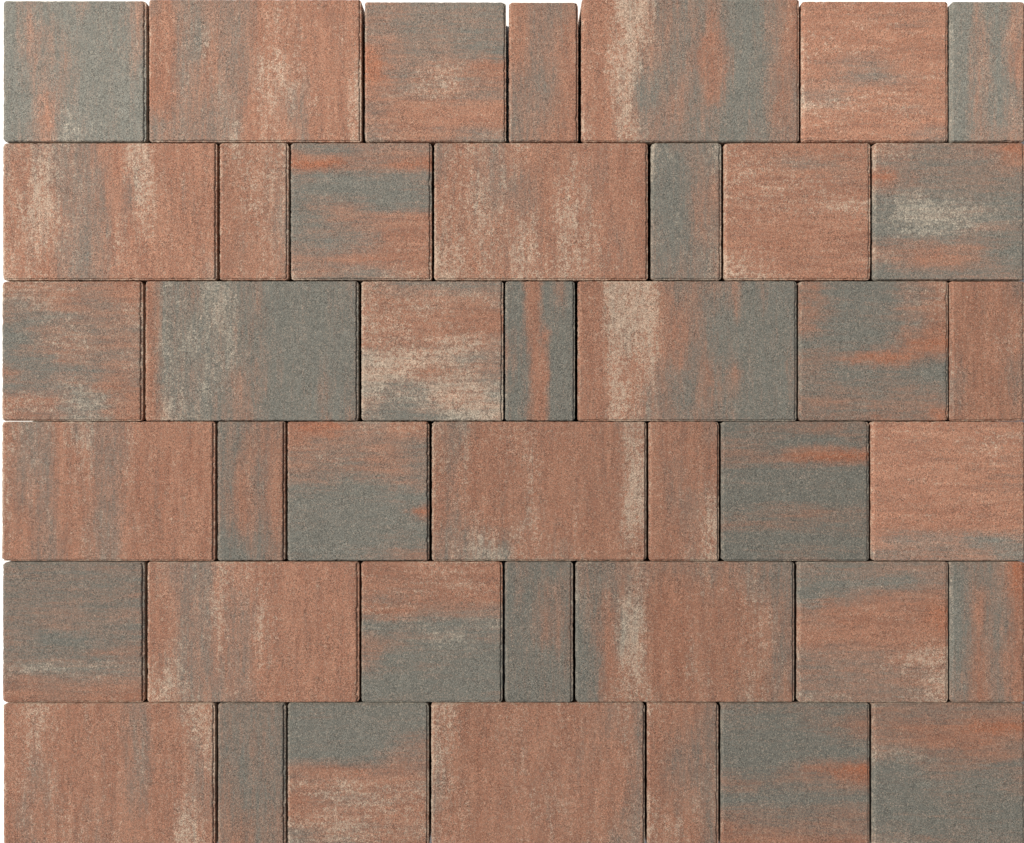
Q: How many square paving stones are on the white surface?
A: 18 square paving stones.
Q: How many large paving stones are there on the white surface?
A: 12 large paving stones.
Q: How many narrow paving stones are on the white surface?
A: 12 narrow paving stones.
